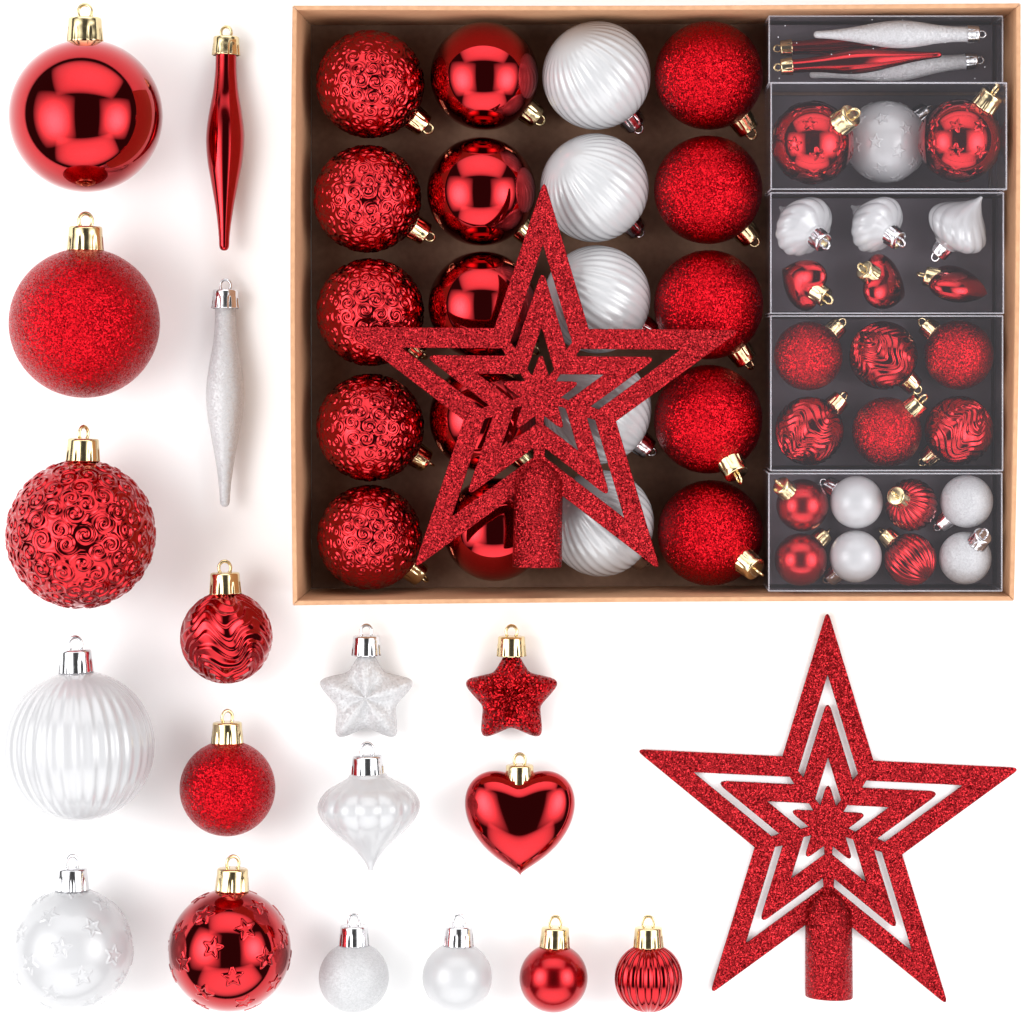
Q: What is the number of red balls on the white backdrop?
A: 35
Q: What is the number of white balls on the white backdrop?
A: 14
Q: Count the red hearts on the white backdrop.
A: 4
